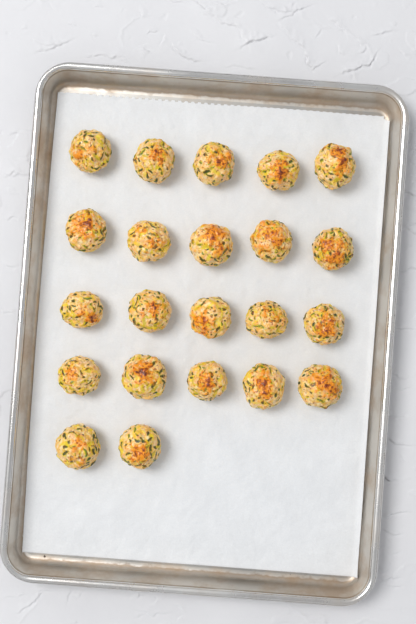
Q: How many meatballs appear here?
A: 22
